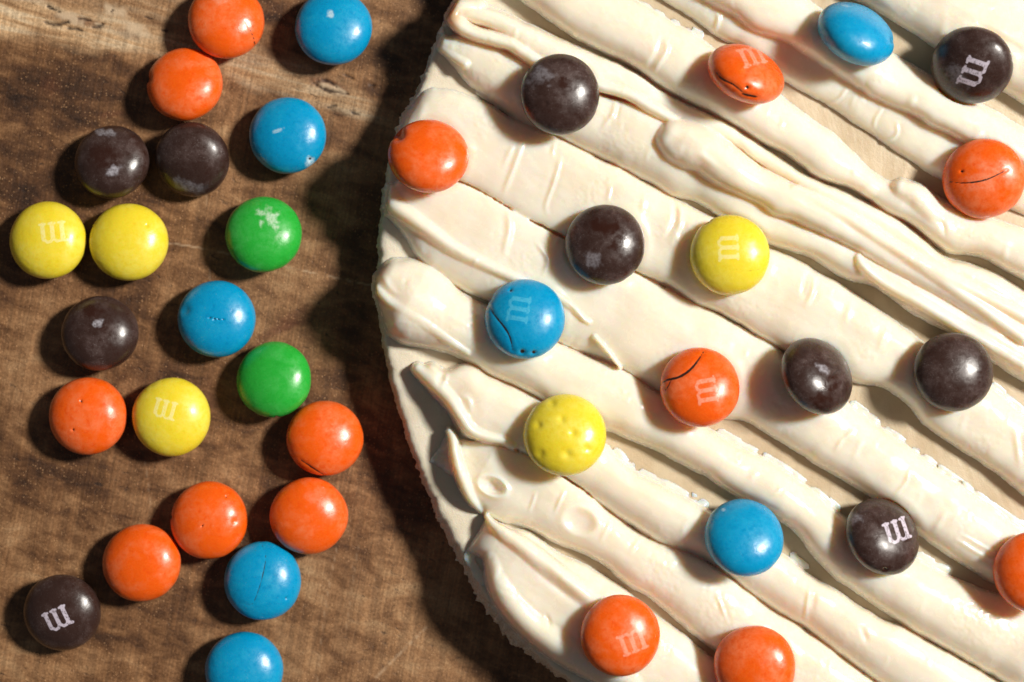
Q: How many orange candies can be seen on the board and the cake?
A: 14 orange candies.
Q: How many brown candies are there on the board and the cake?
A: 10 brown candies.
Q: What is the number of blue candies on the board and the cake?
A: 8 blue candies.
